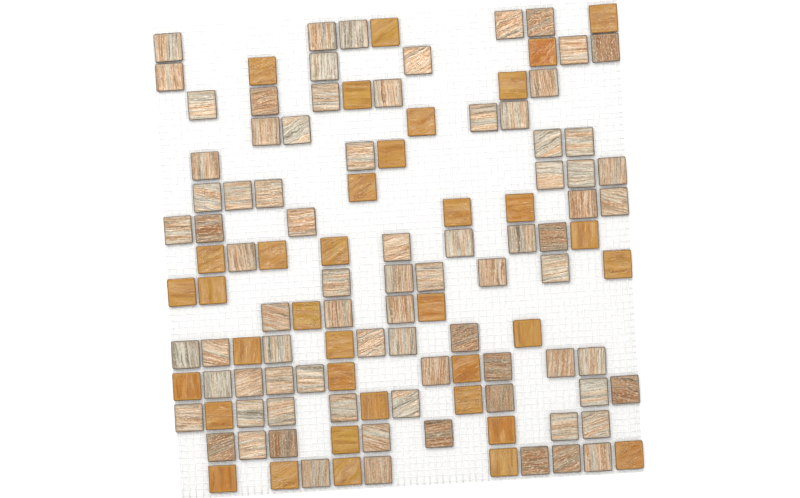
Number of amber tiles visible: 36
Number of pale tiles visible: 81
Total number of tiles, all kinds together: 117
